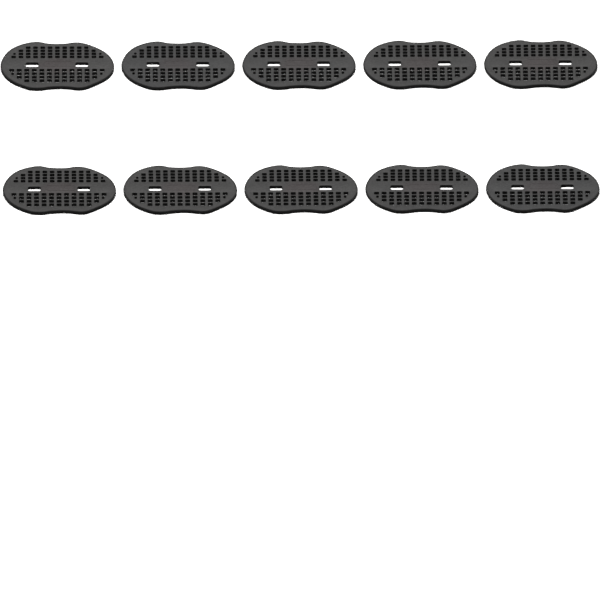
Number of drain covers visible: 10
